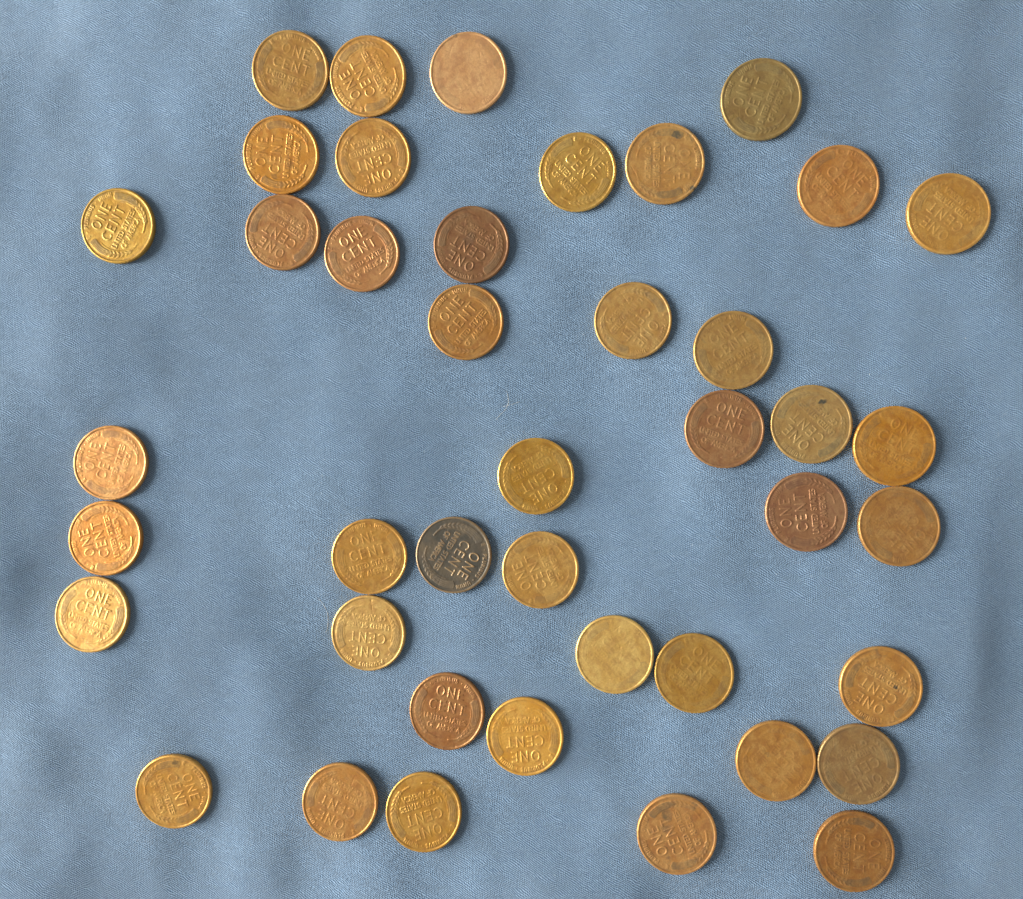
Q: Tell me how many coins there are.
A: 42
